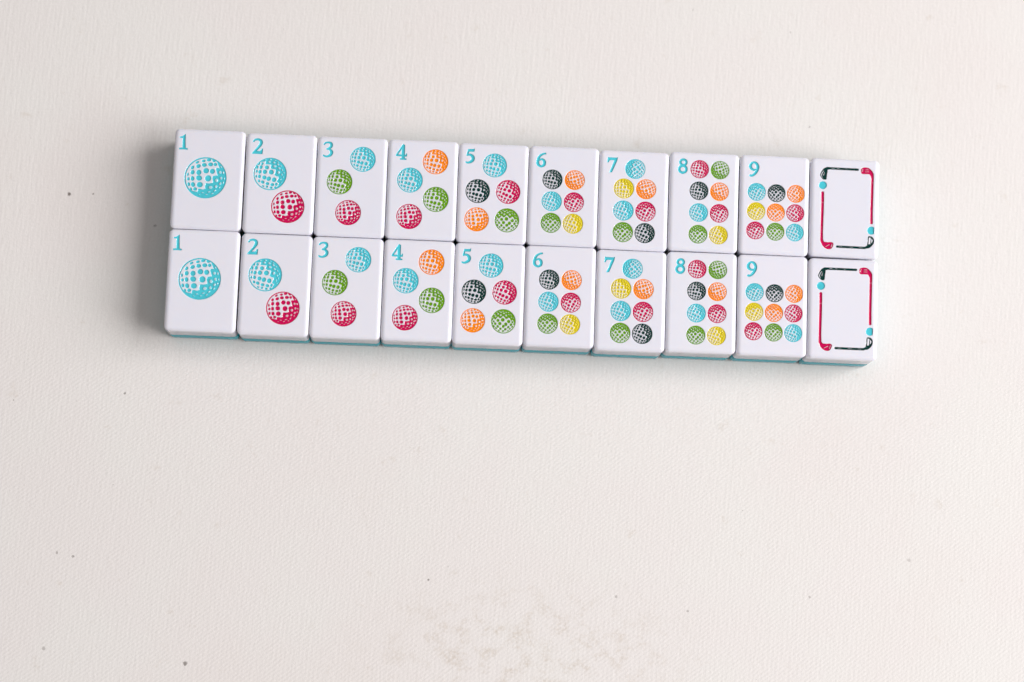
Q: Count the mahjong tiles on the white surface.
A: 20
